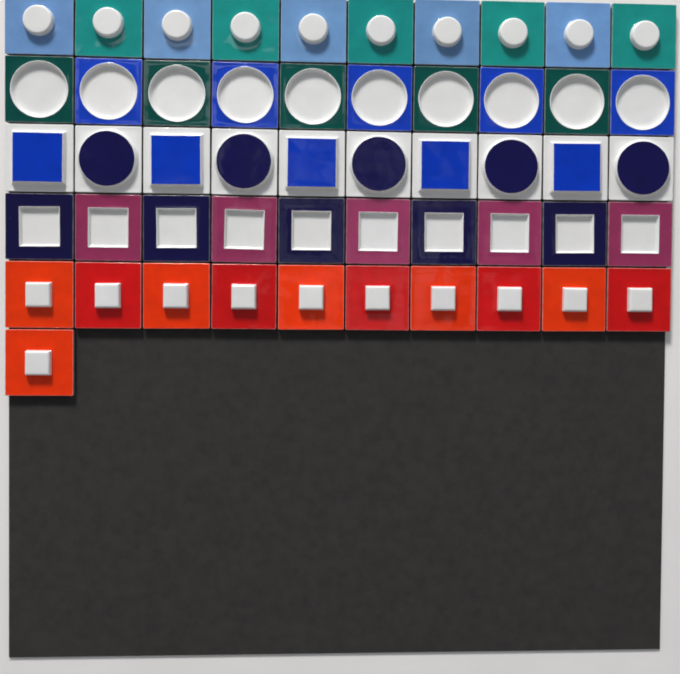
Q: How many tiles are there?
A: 51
